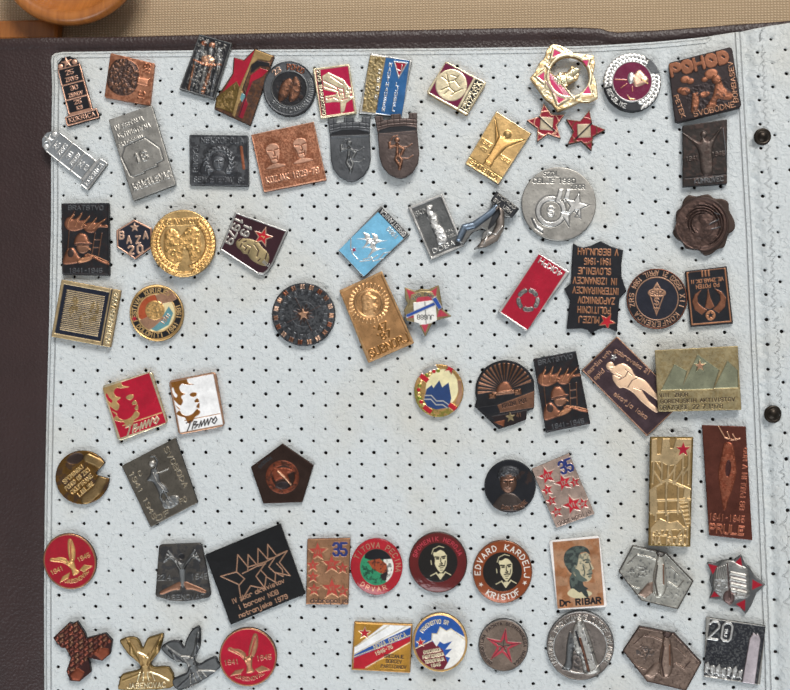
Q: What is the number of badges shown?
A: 73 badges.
